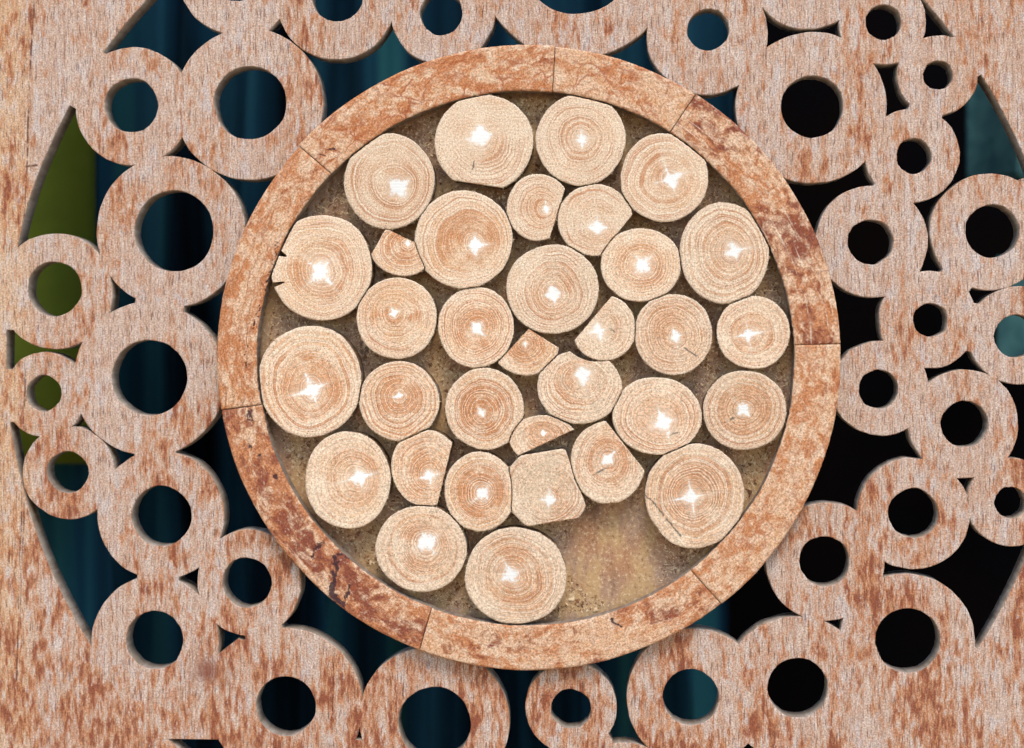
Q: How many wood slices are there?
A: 33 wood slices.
